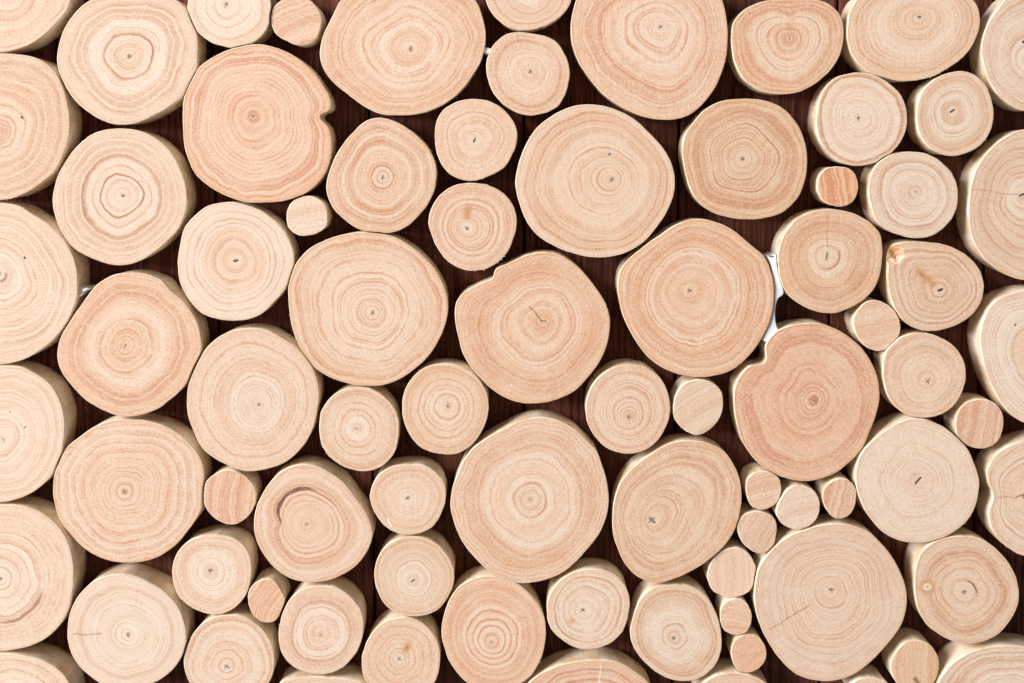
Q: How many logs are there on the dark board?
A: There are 79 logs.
